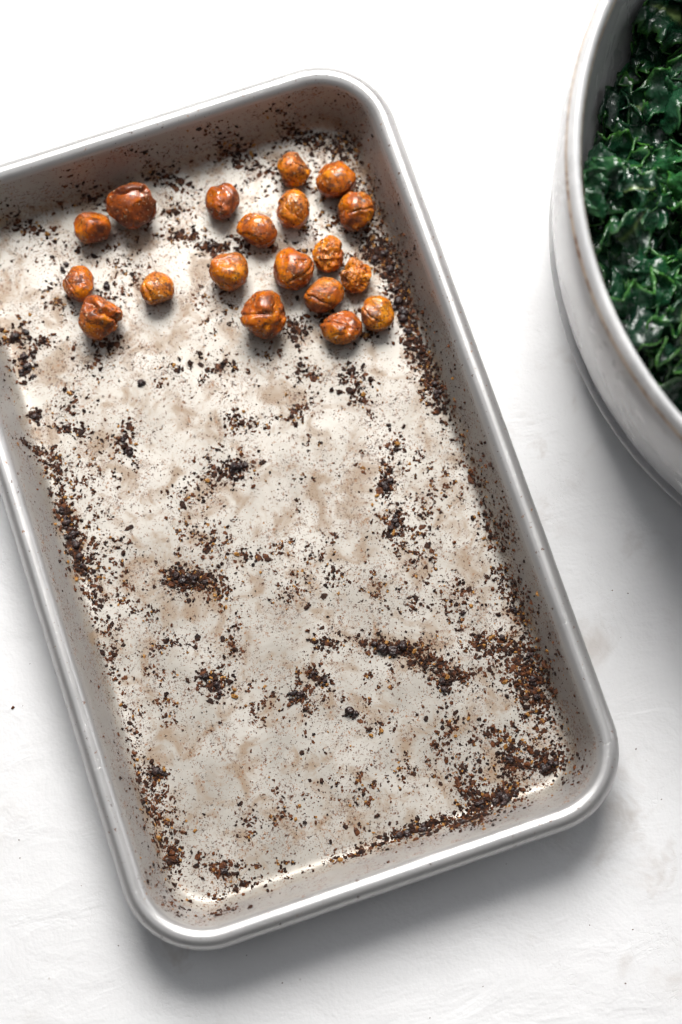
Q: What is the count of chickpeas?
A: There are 19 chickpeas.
